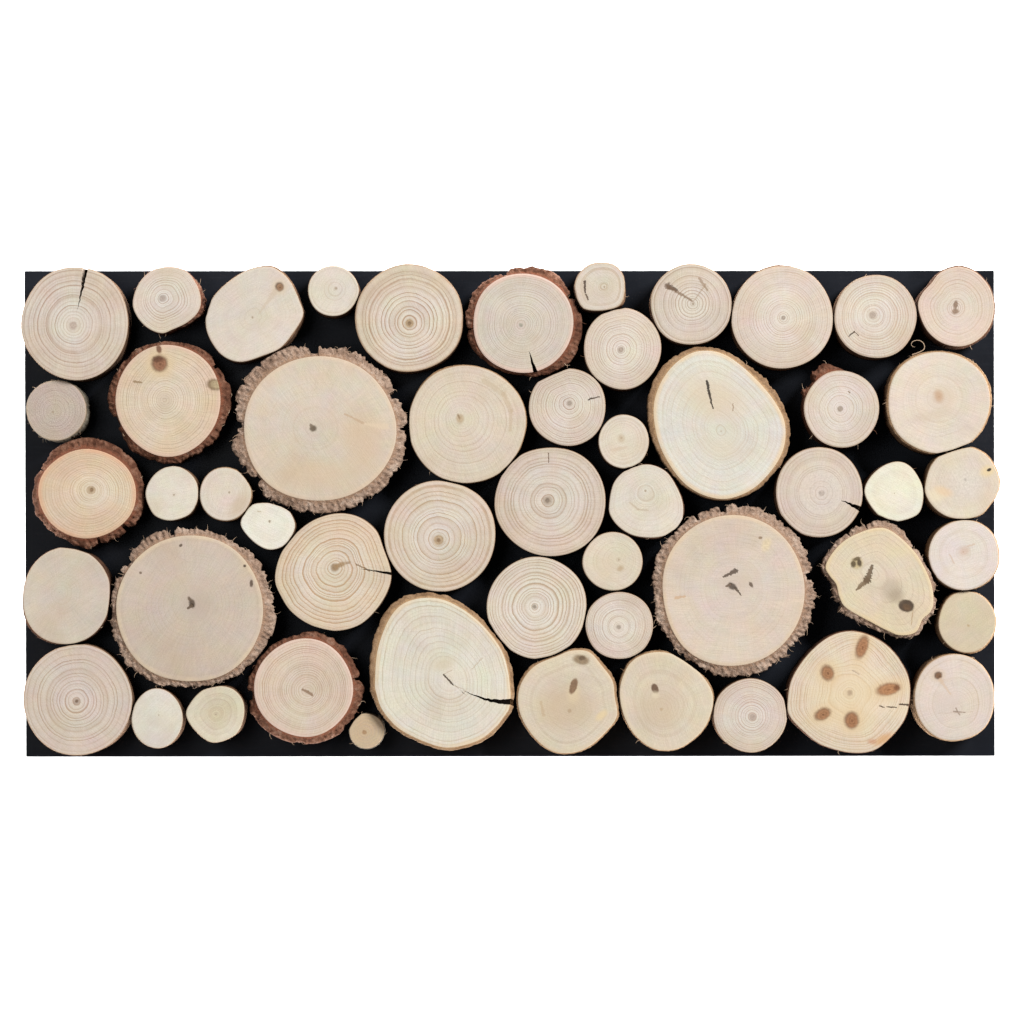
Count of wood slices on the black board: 52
